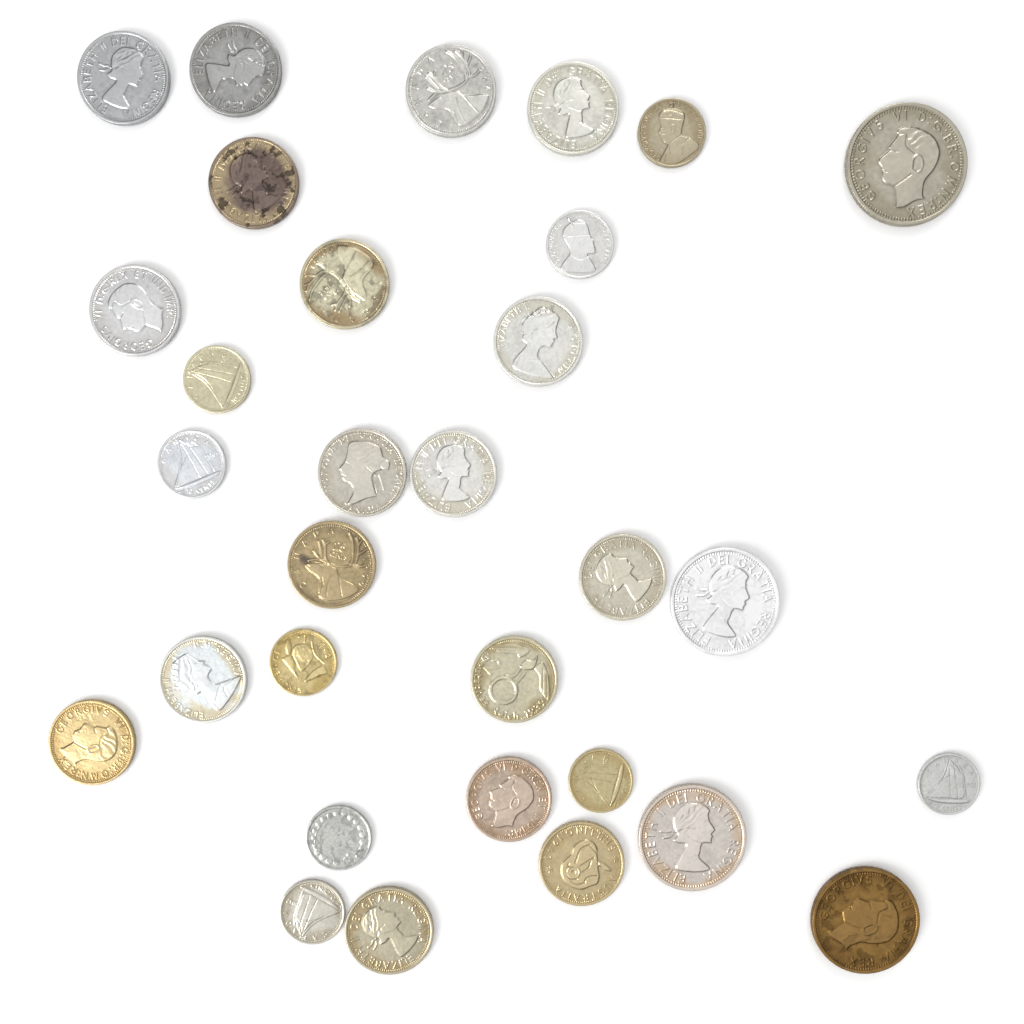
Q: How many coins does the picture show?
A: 31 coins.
